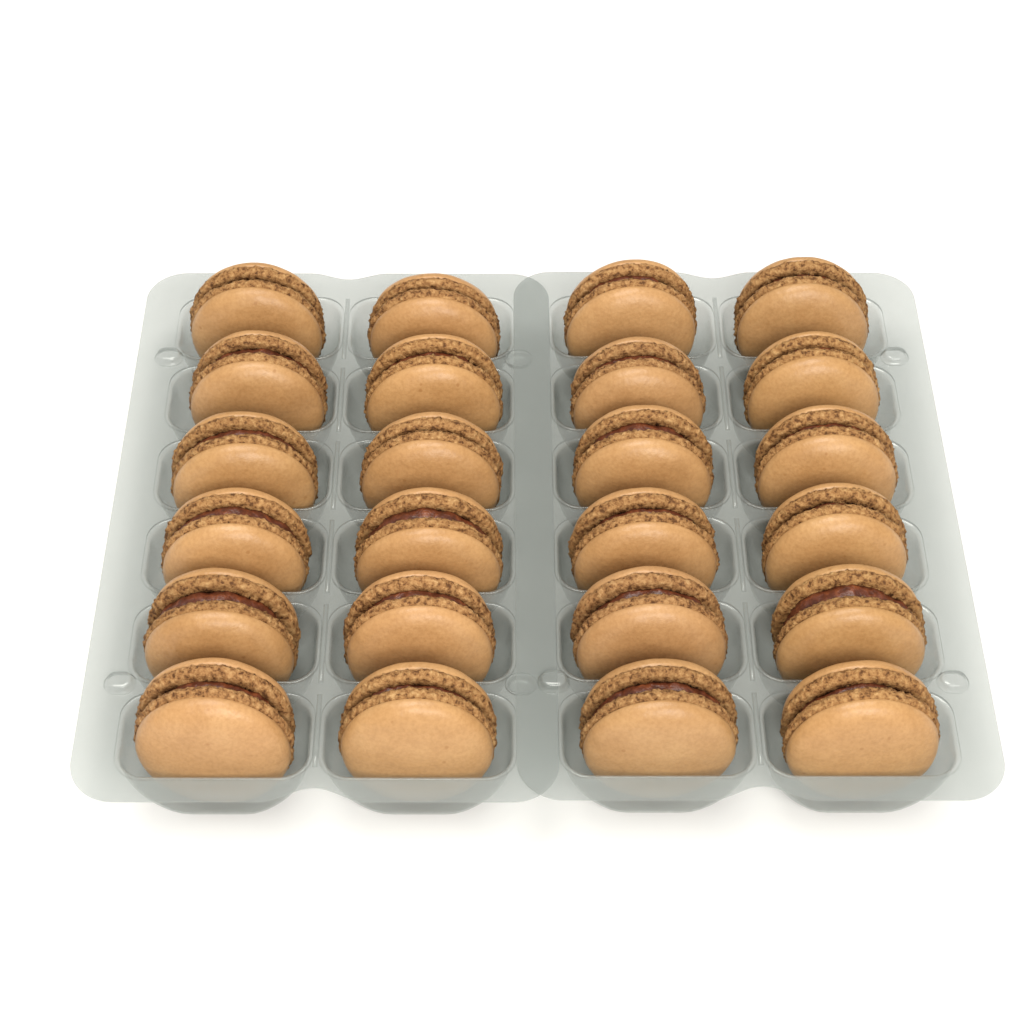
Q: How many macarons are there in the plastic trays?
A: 24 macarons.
